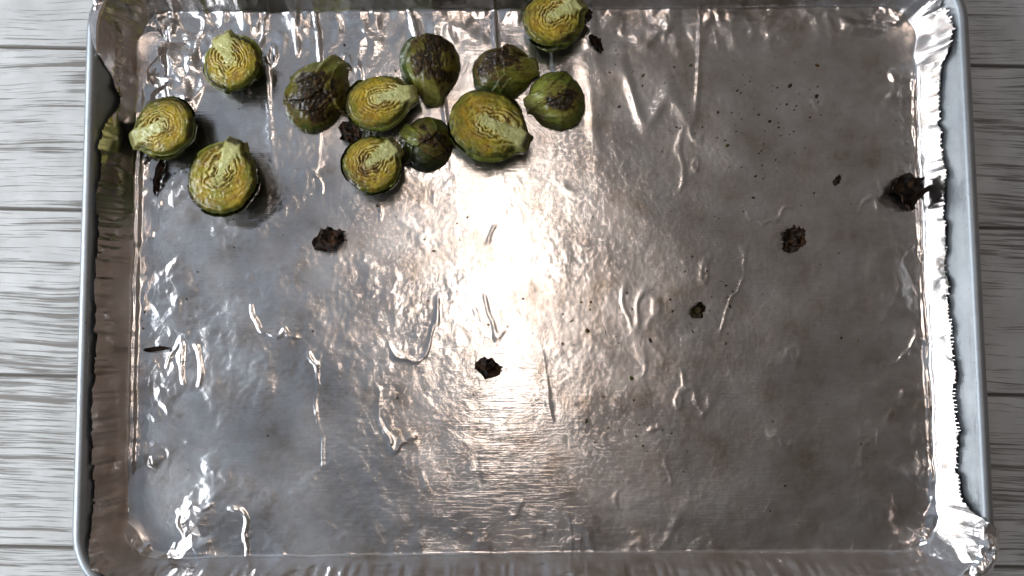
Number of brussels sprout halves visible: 12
